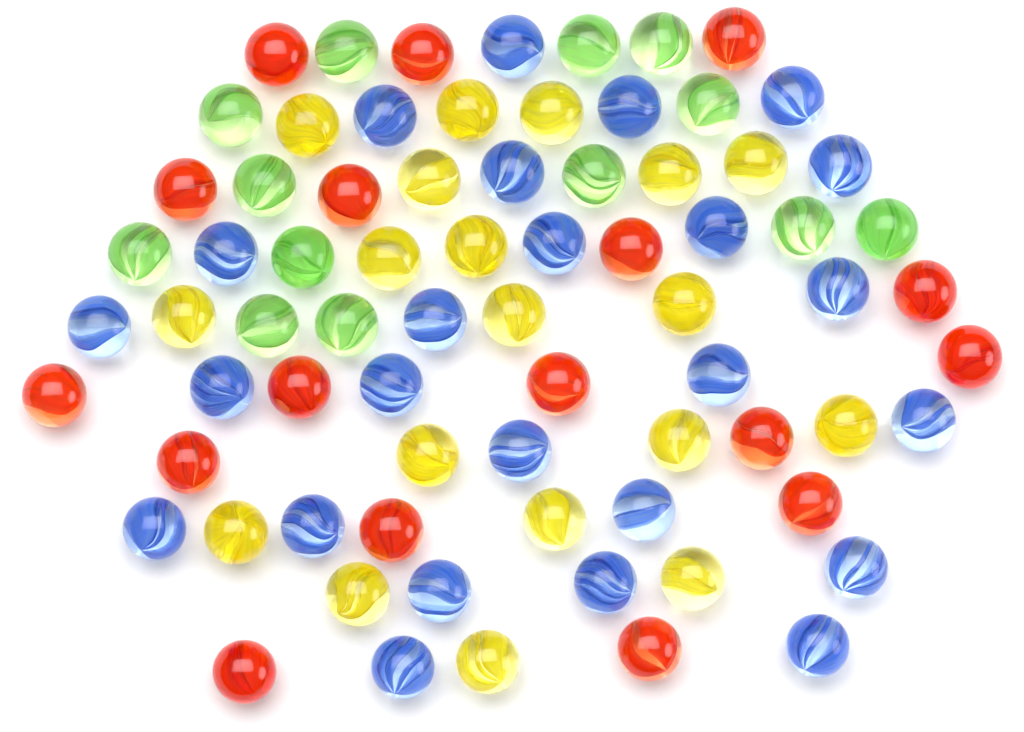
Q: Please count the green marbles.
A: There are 13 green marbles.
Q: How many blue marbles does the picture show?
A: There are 25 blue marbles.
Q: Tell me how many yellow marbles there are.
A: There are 19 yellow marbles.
